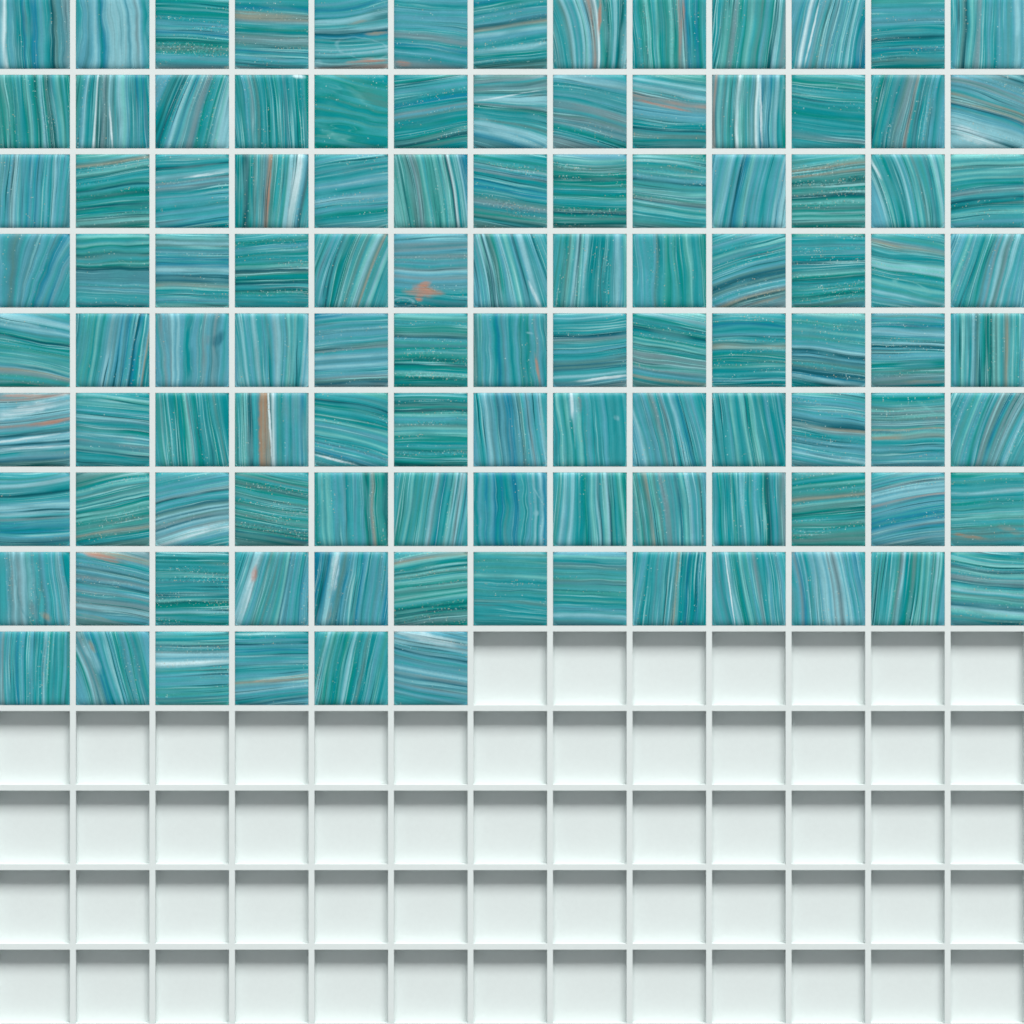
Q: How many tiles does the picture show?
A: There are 110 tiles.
